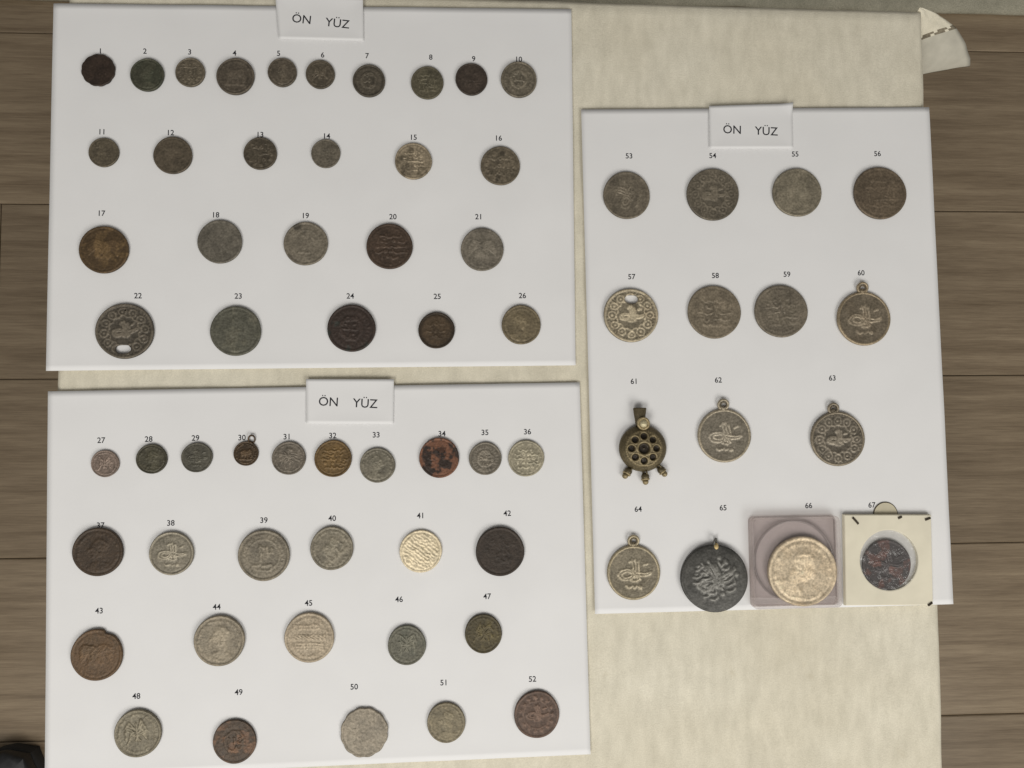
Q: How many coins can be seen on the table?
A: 60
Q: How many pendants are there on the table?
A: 7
